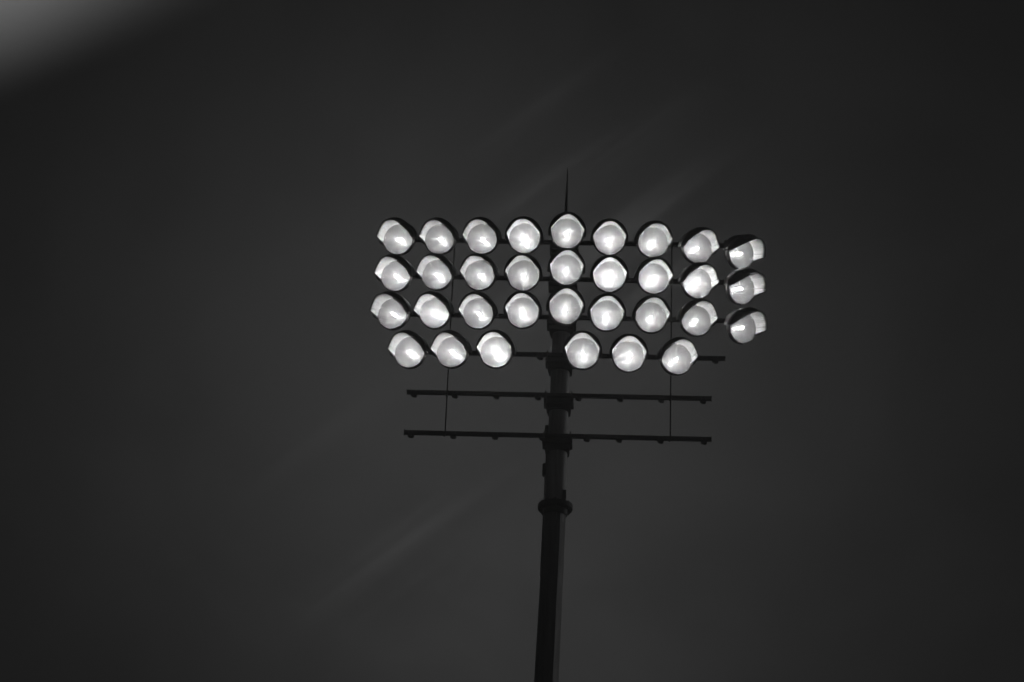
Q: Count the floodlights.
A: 33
